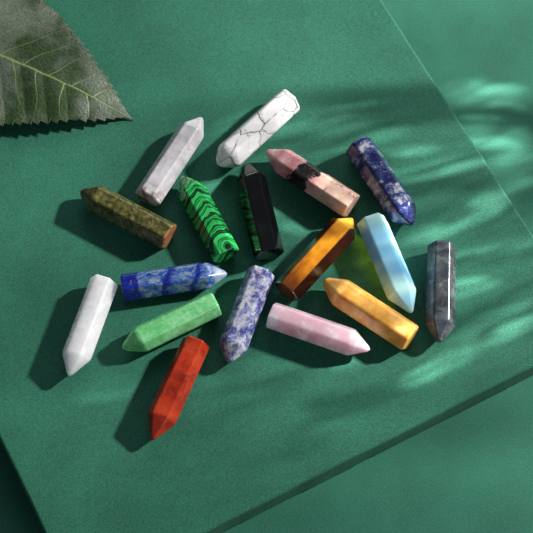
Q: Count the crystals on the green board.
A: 17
